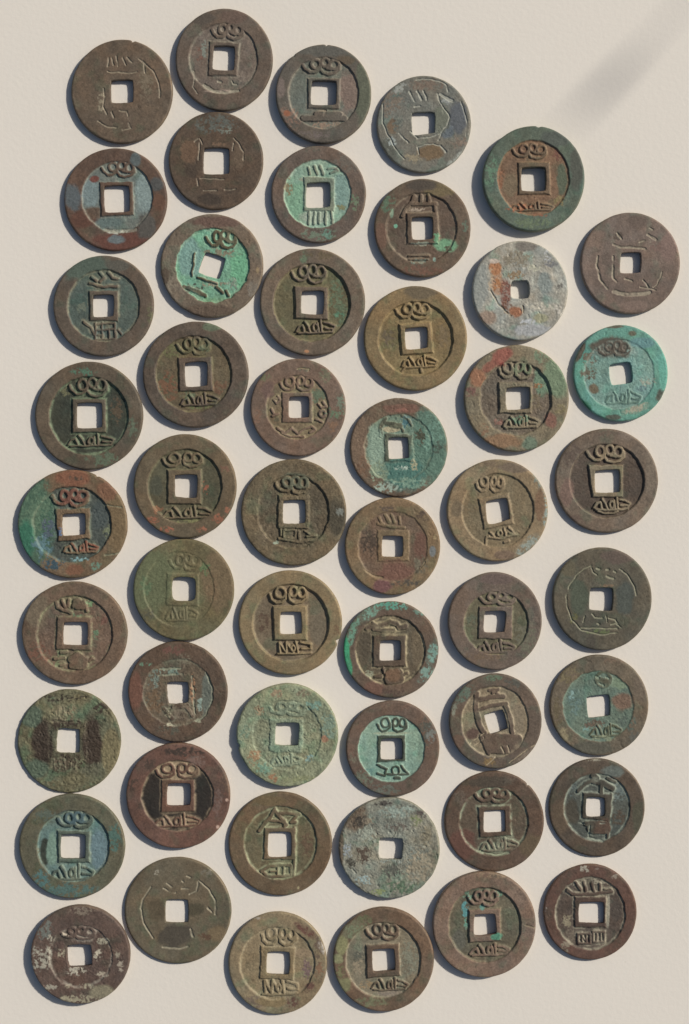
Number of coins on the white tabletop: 51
